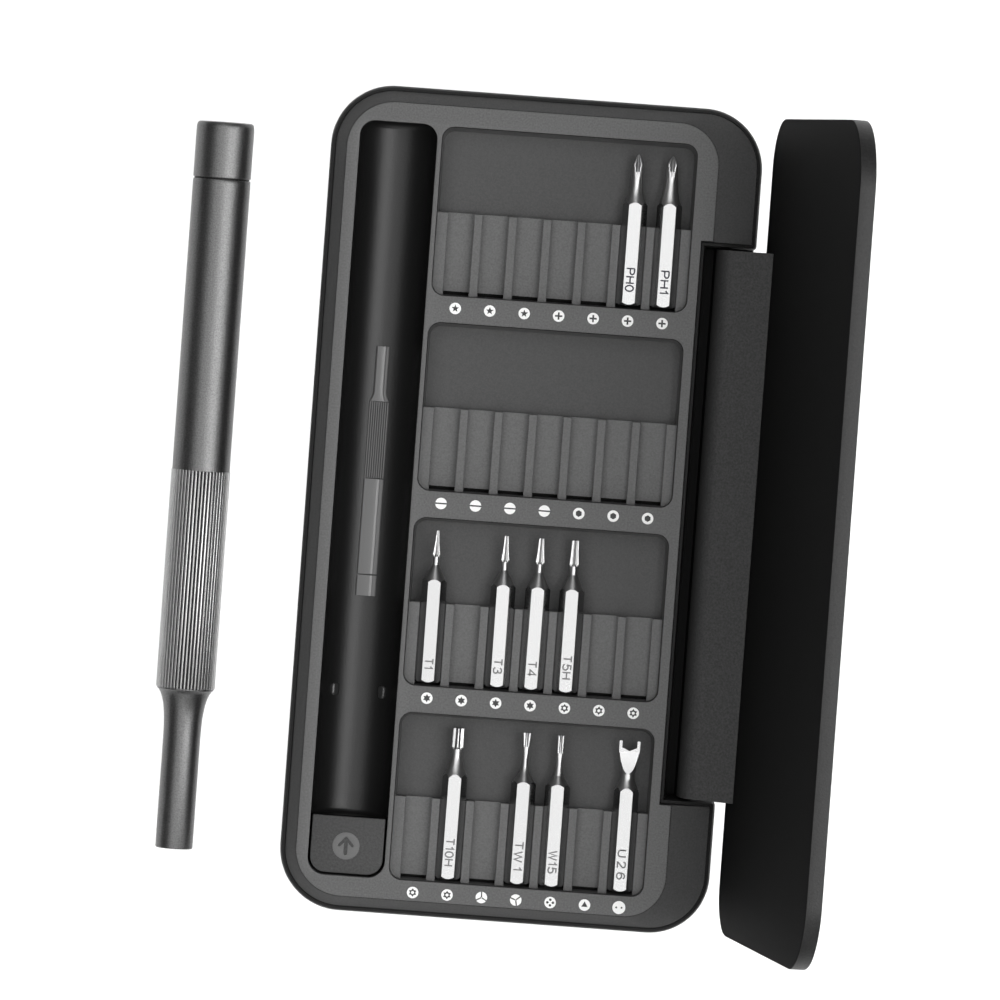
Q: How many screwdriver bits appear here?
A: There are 10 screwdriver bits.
